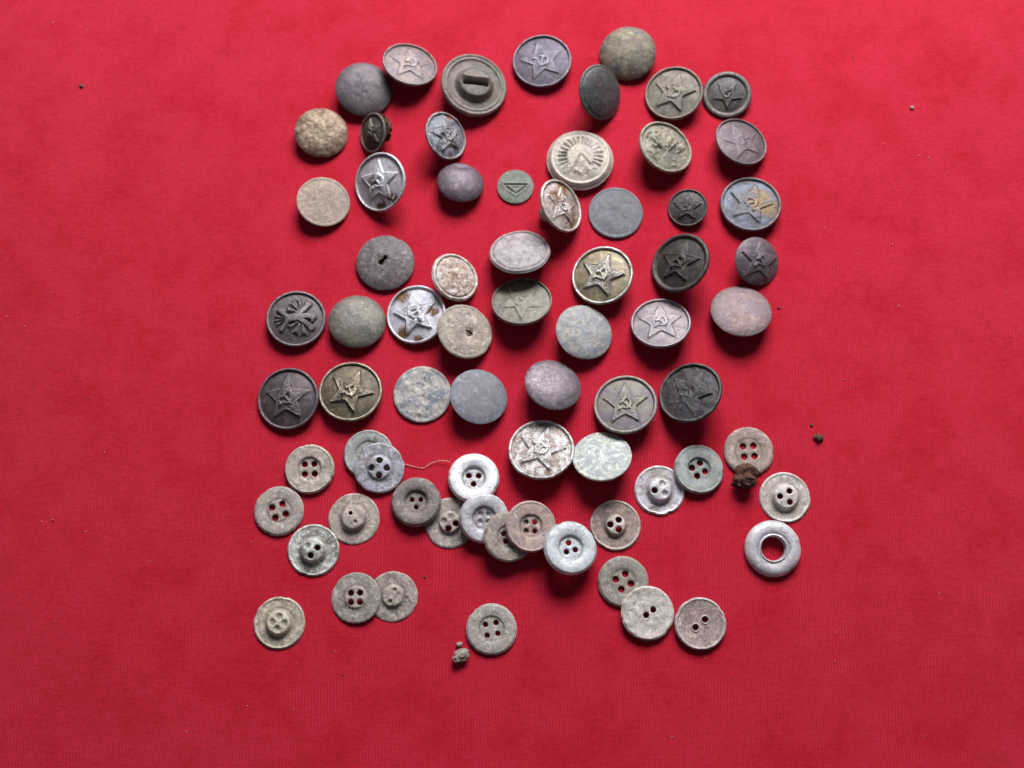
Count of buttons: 71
